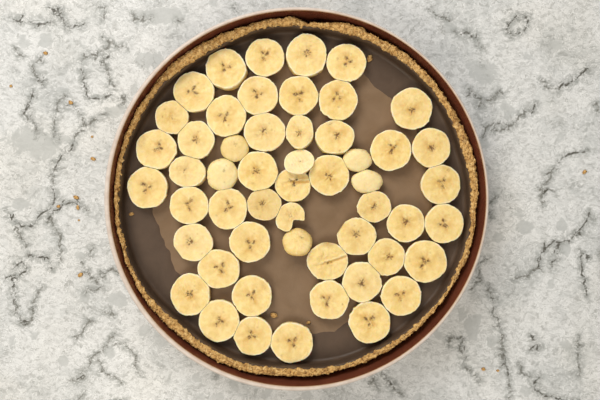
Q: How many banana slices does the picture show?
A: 53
